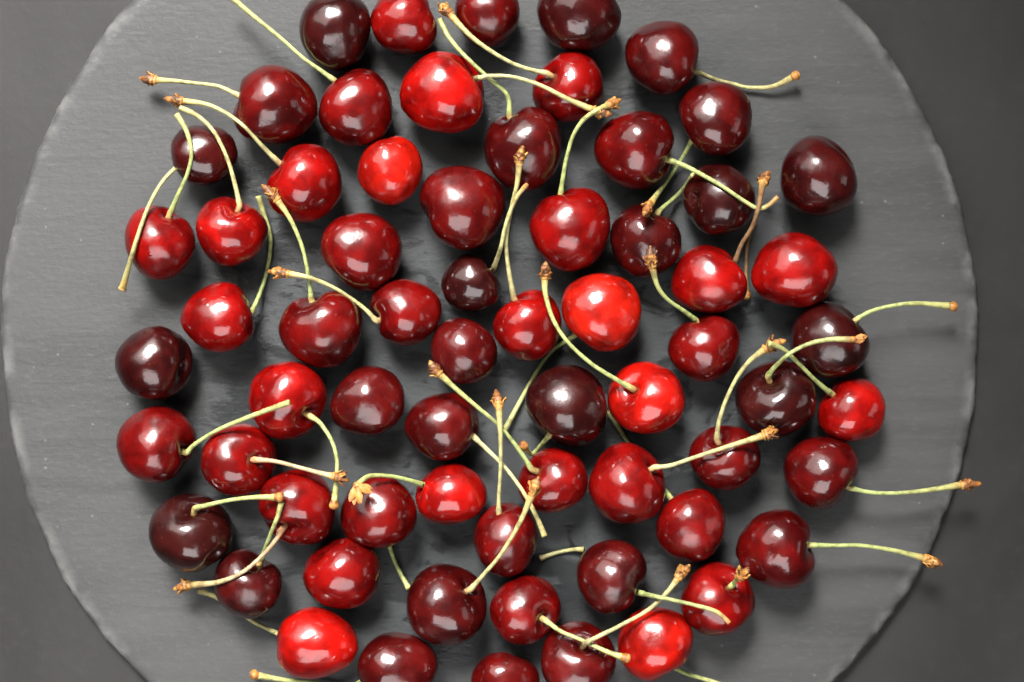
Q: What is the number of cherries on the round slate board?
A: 66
